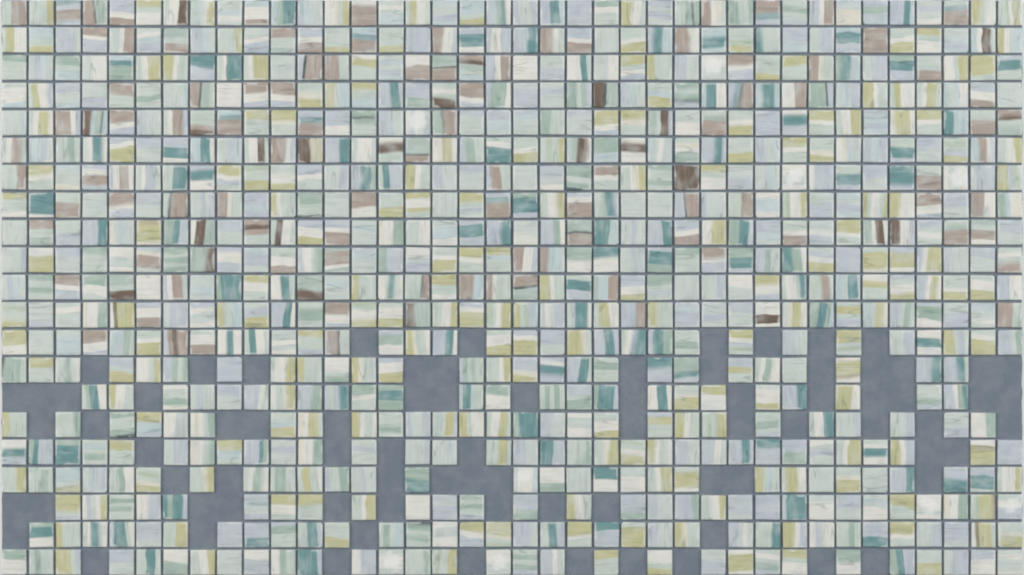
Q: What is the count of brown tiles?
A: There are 121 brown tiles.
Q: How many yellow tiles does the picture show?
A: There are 200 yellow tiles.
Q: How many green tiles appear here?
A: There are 200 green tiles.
